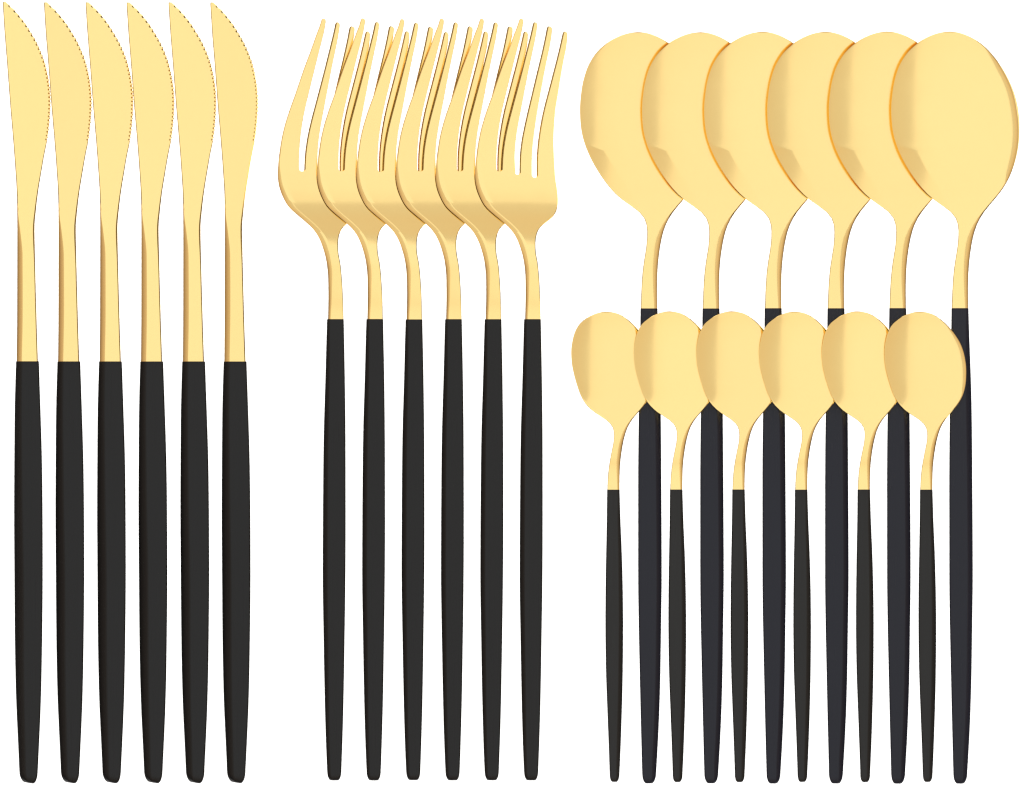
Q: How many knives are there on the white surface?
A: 6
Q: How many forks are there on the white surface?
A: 6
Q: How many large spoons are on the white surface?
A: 6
